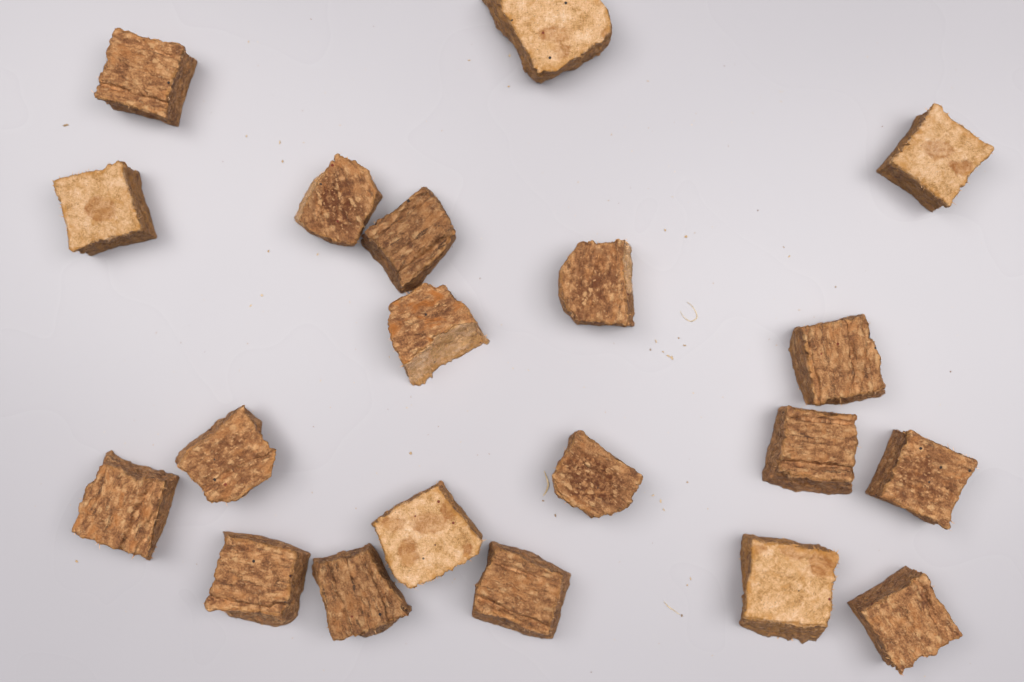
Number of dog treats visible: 20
